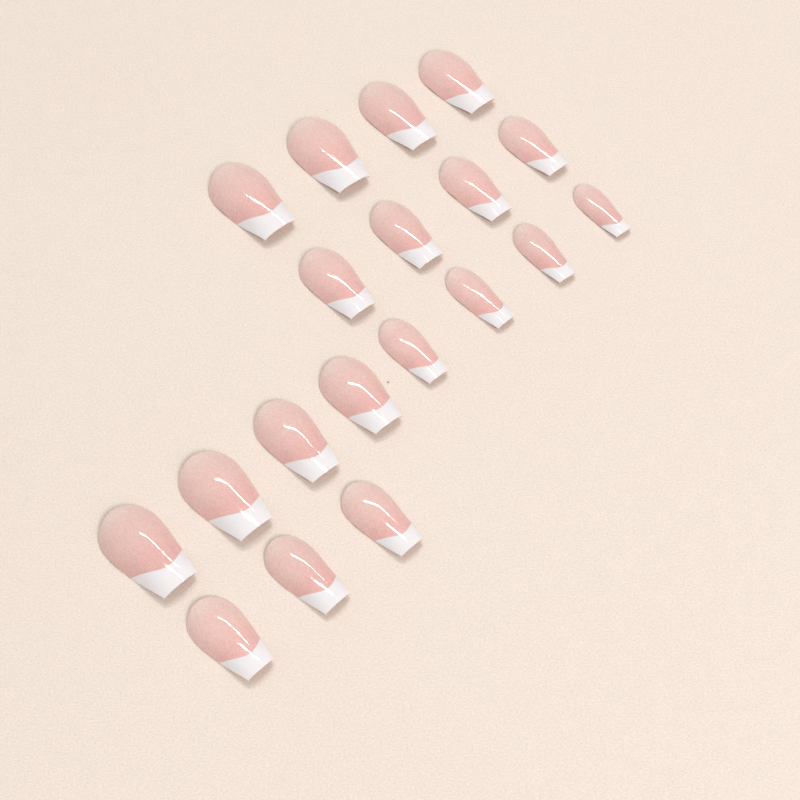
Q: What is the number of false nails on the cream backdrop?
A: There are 19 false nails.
